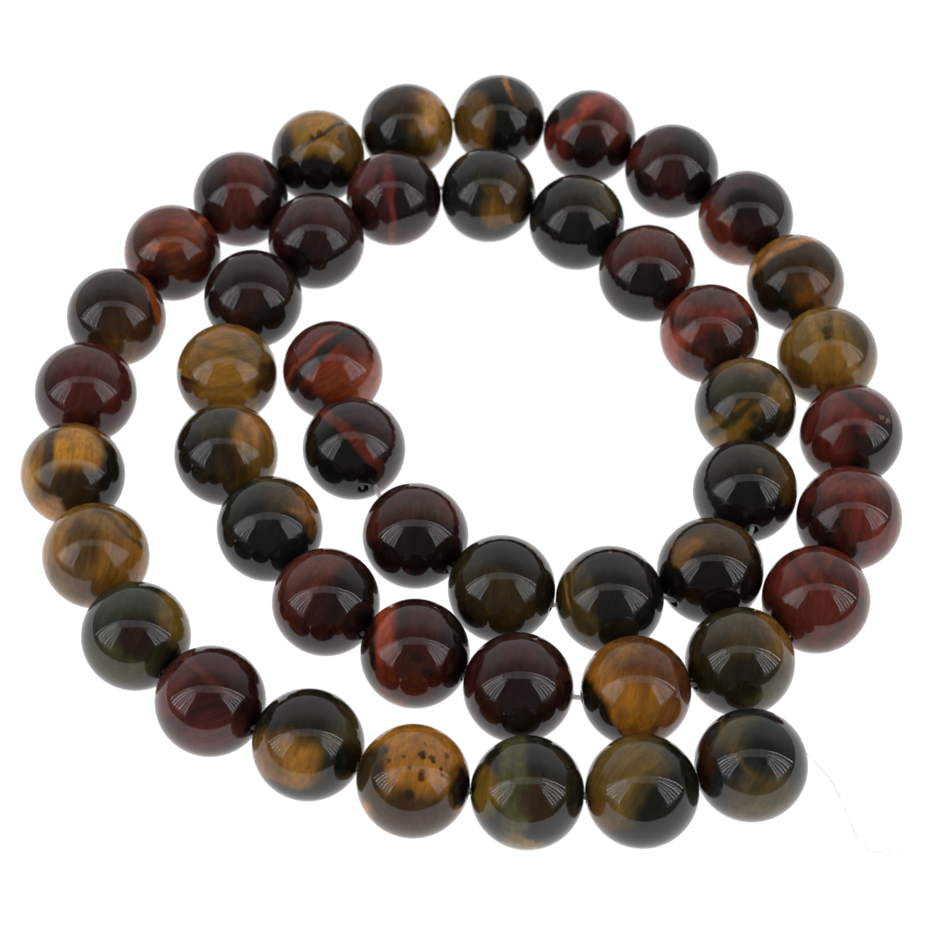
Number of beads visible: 47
